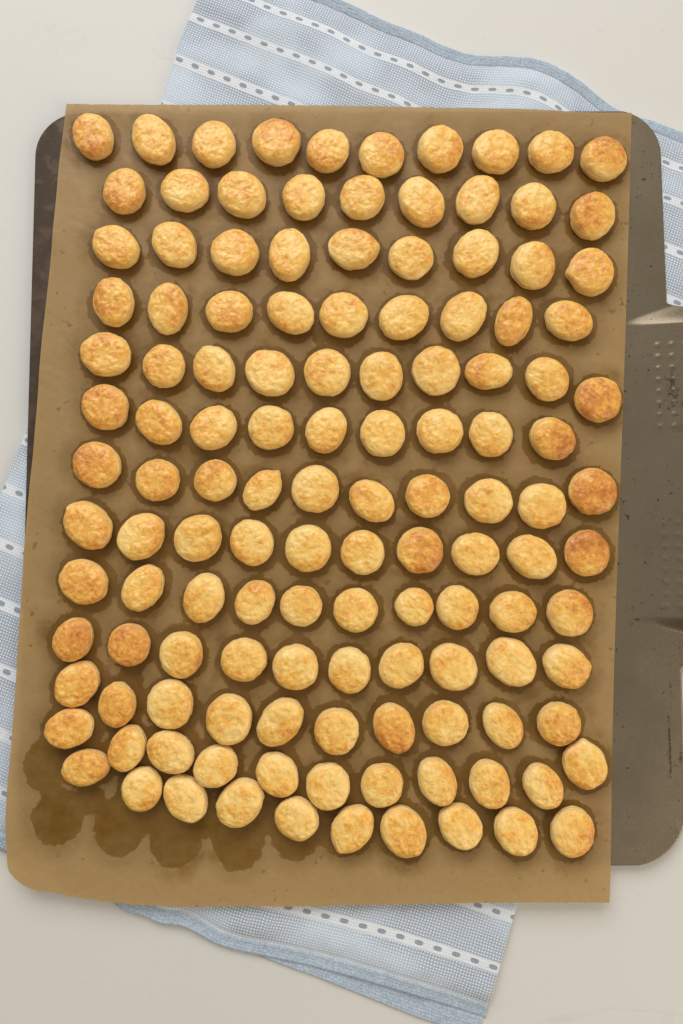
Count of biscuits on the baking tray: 127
